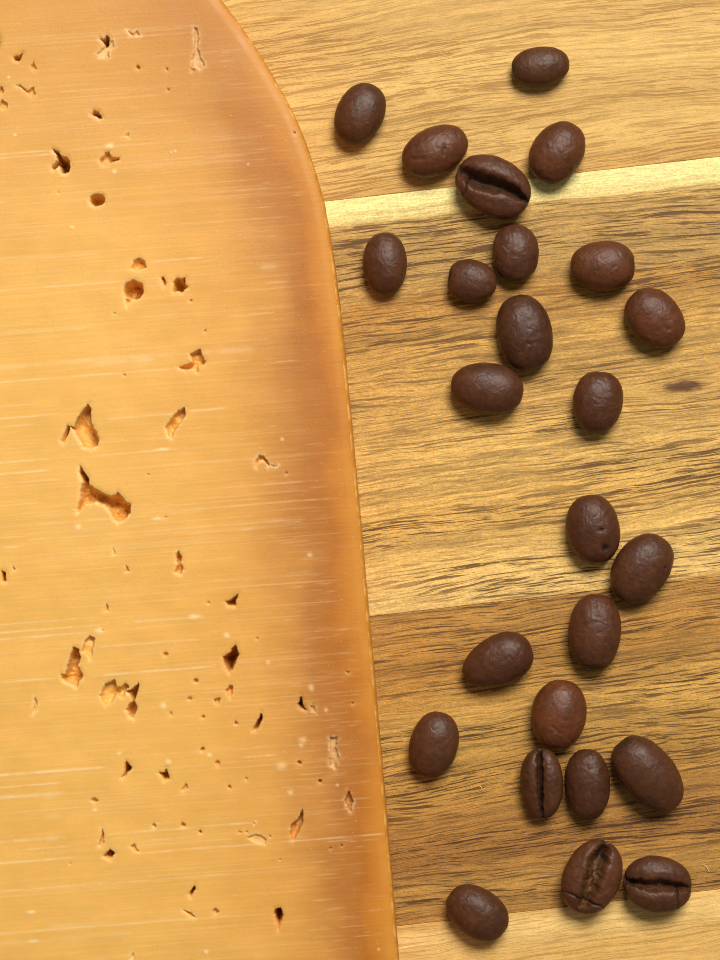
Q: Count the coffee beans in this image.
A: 25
